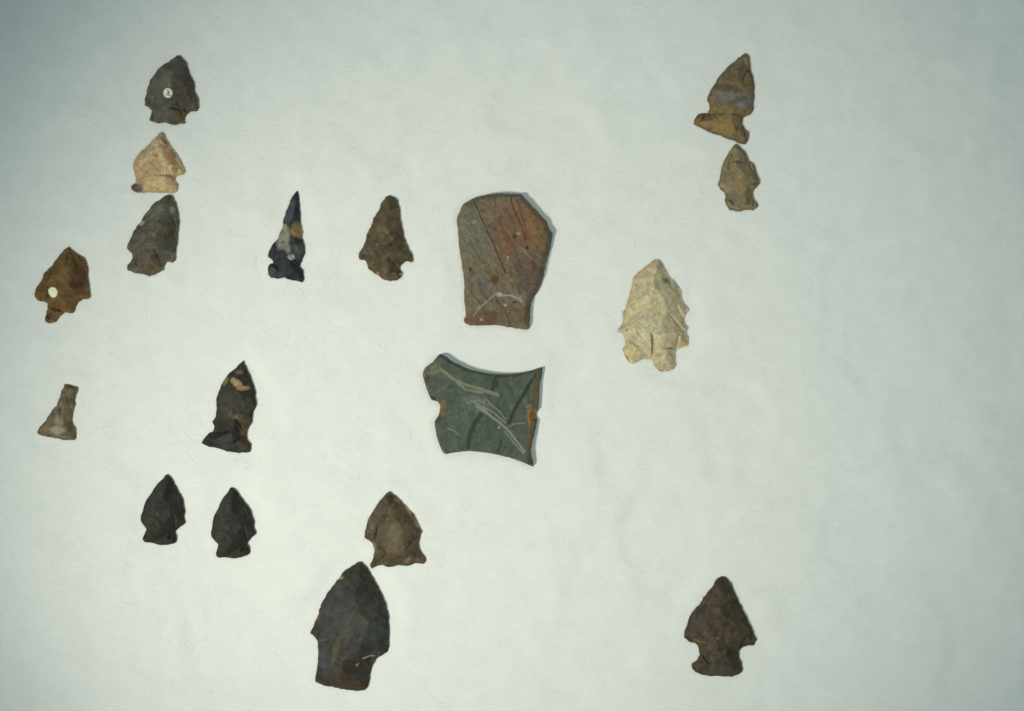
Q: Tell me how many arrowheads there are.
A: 16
